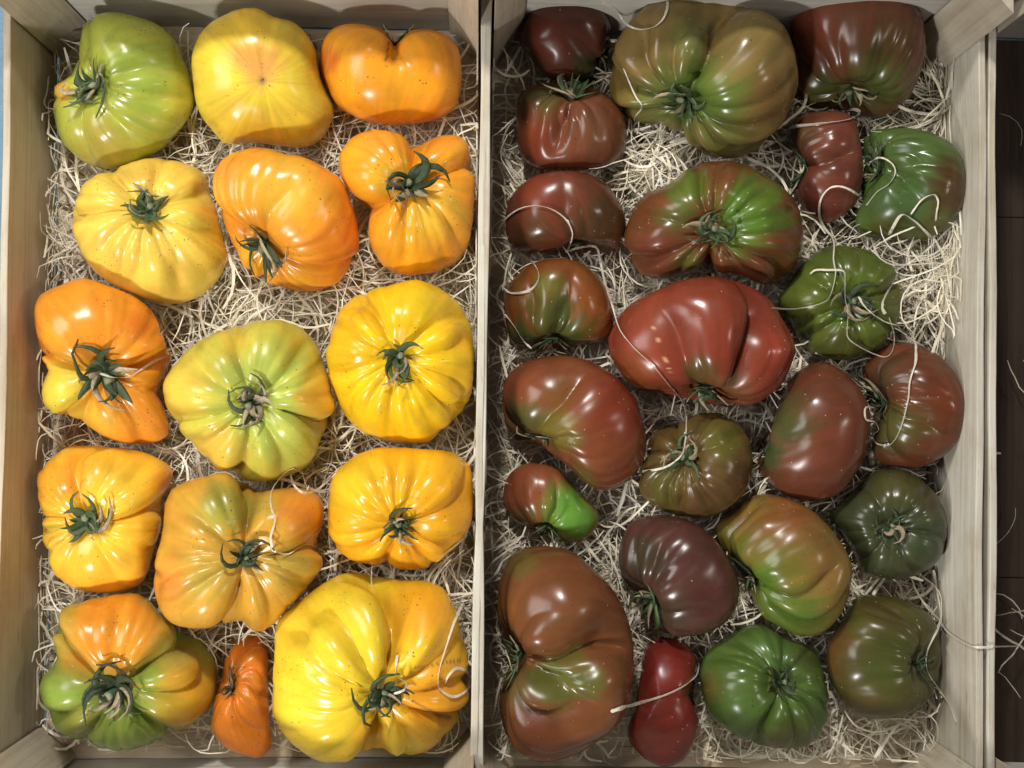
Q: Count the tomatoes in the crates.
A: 38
